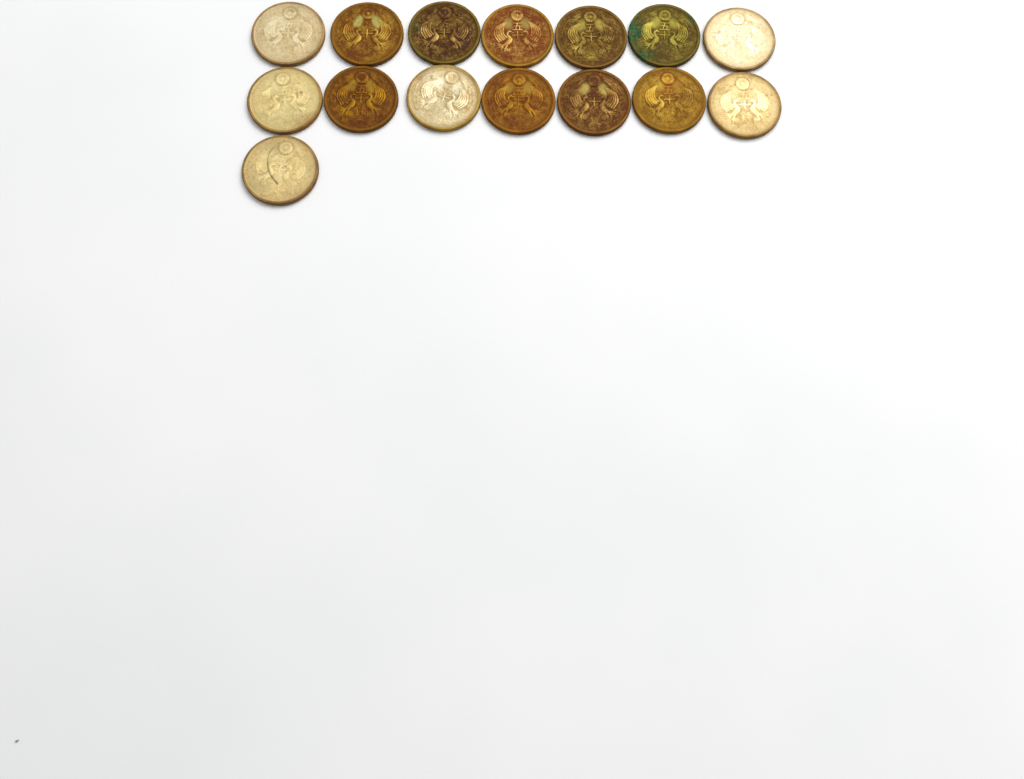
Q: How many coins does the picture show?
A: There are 15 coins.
